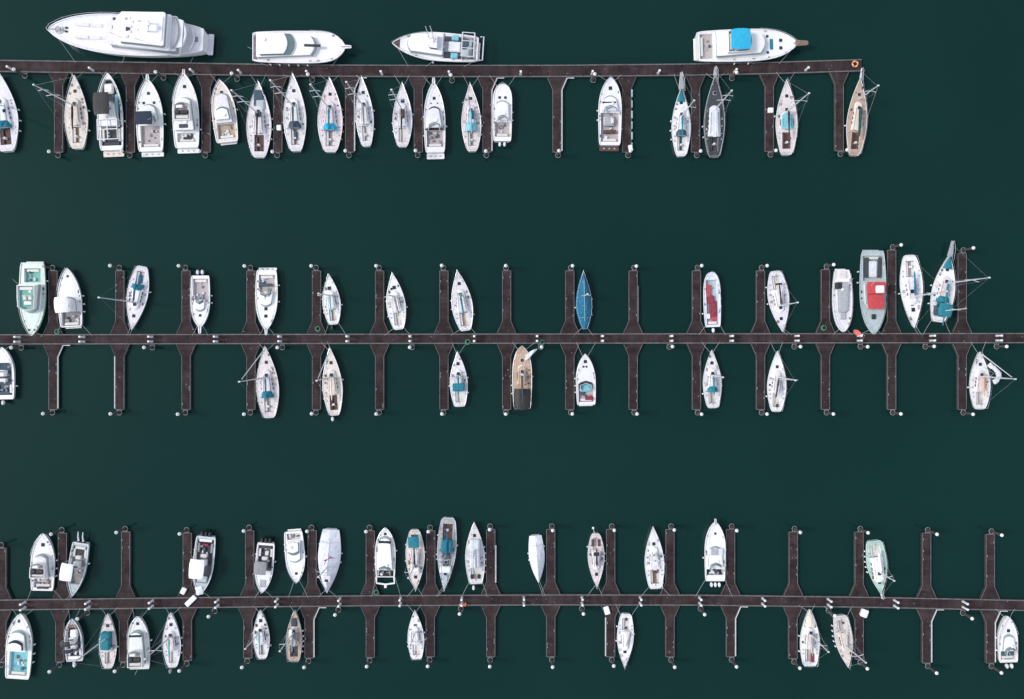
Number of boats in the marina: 74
